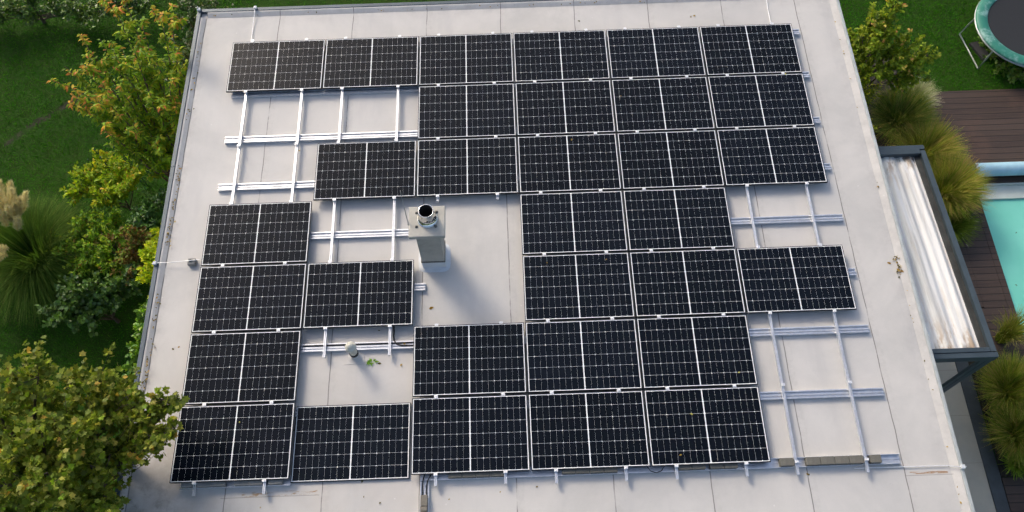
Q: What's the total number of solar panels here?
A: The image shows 32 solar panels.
